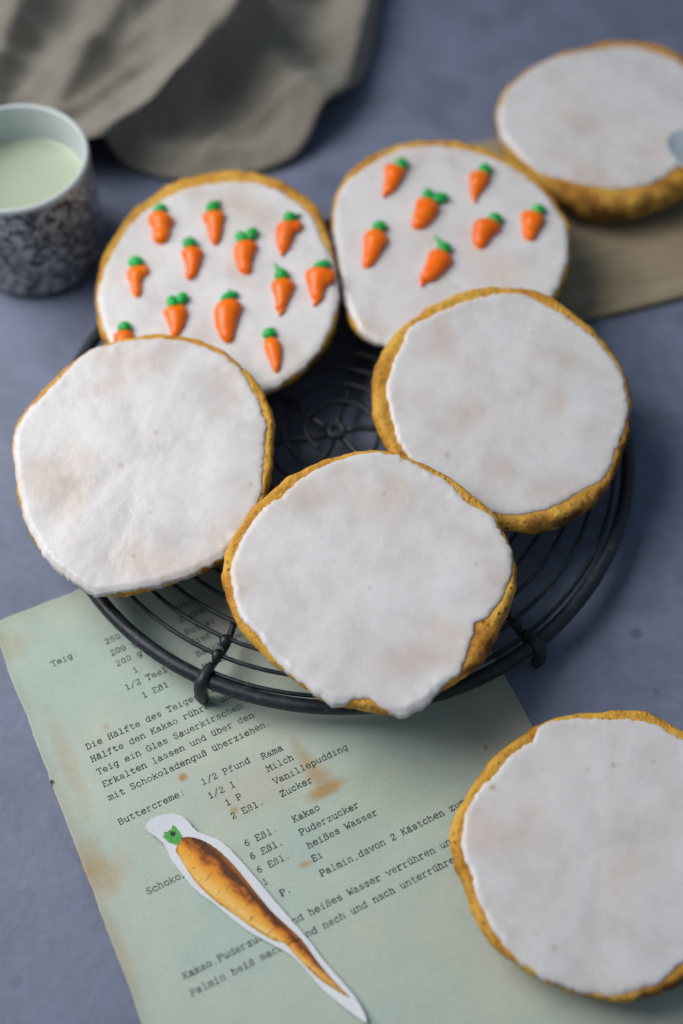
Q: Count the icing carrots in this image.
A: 19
